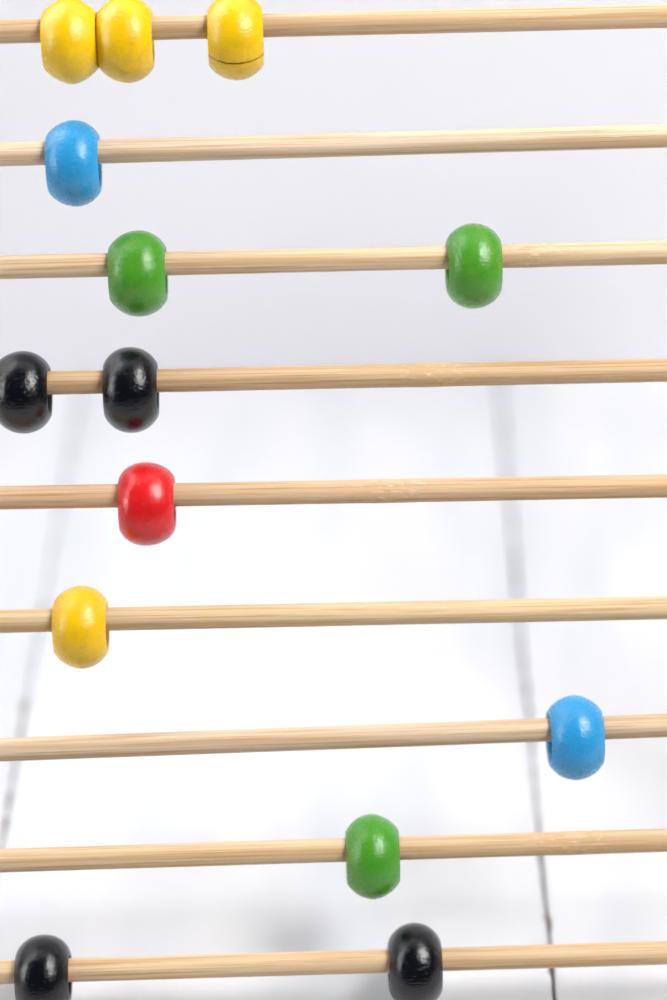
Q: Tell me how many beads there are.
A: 14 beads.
